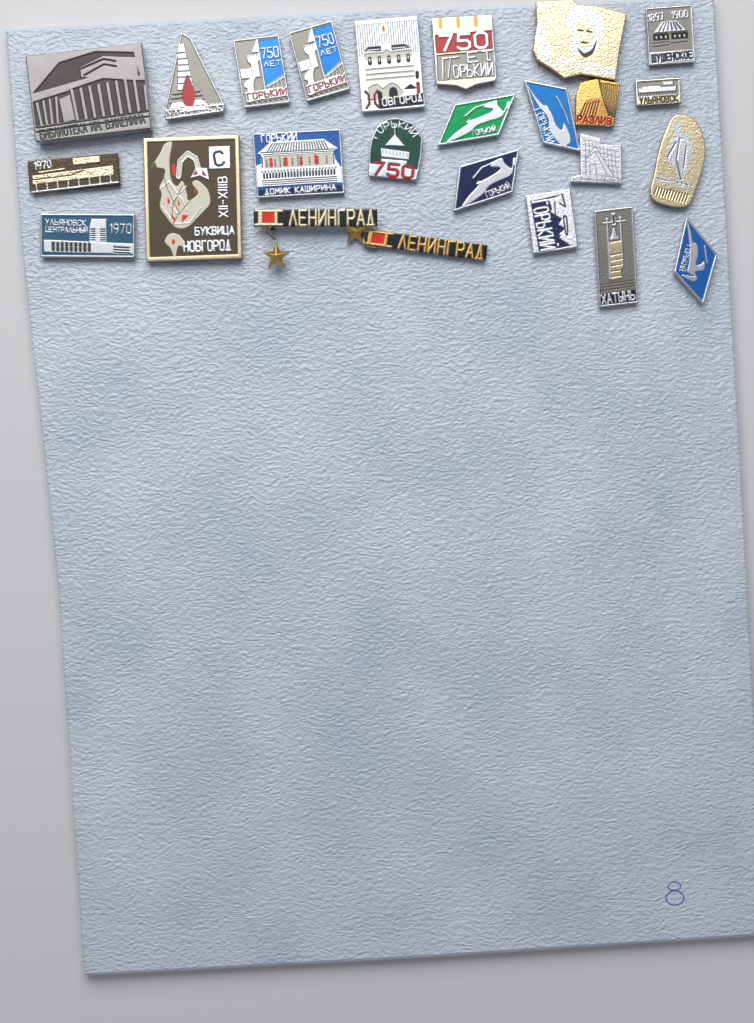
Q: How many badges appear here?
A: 25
